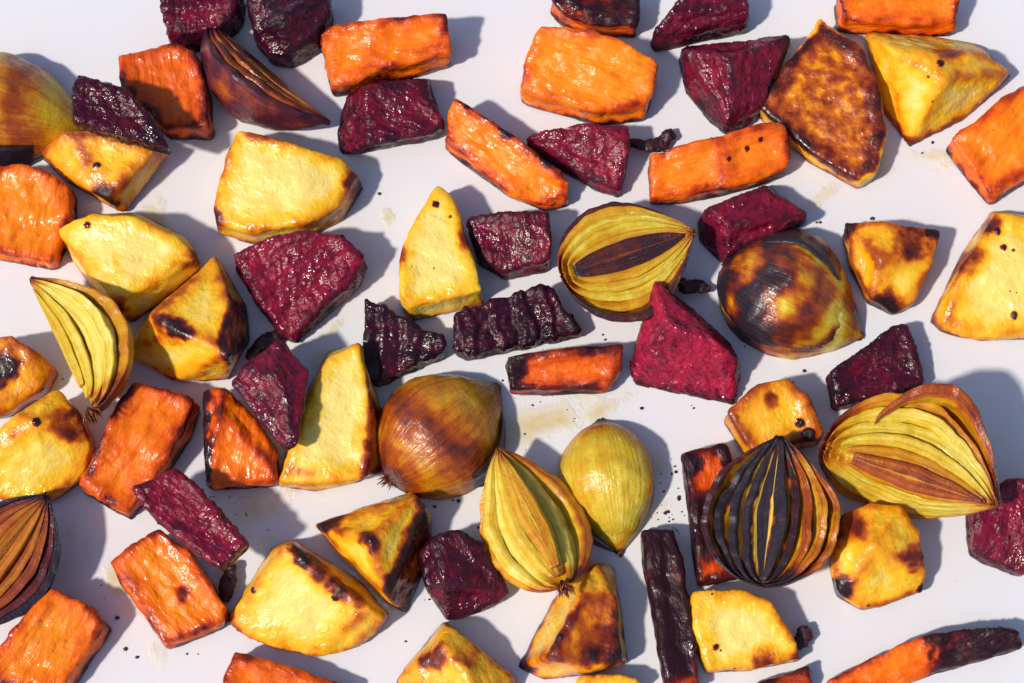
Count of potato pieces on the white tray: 20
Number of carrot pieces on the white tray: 19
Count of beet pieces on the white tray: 18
